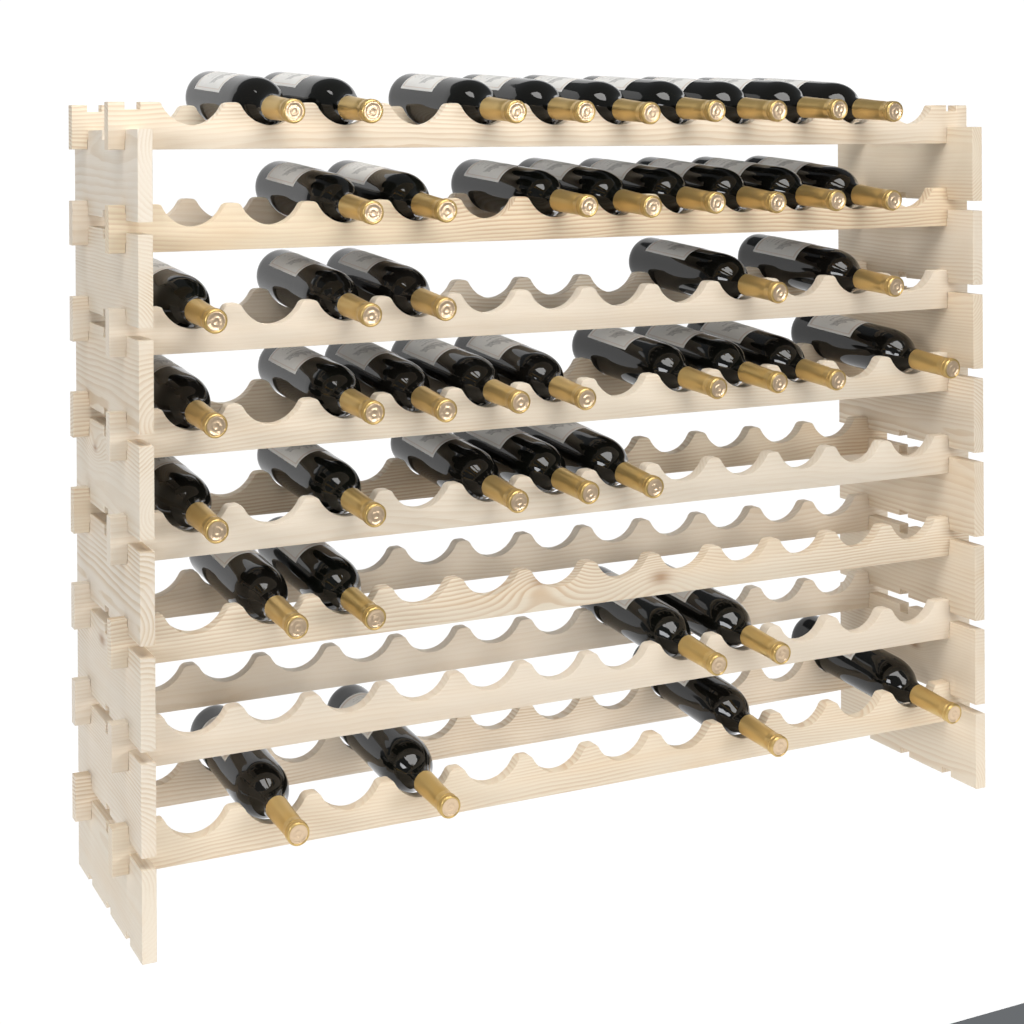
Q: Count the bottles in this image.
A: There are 44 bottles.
